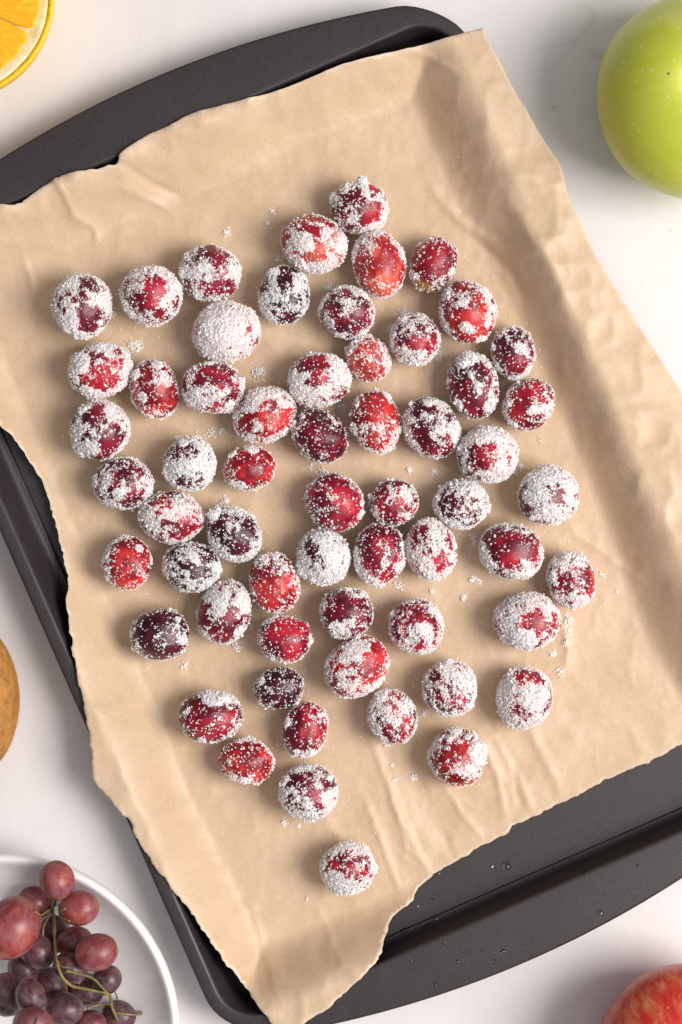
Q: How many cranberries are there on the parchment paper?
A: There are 60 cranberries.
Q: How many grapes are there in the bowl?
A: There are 19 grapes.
